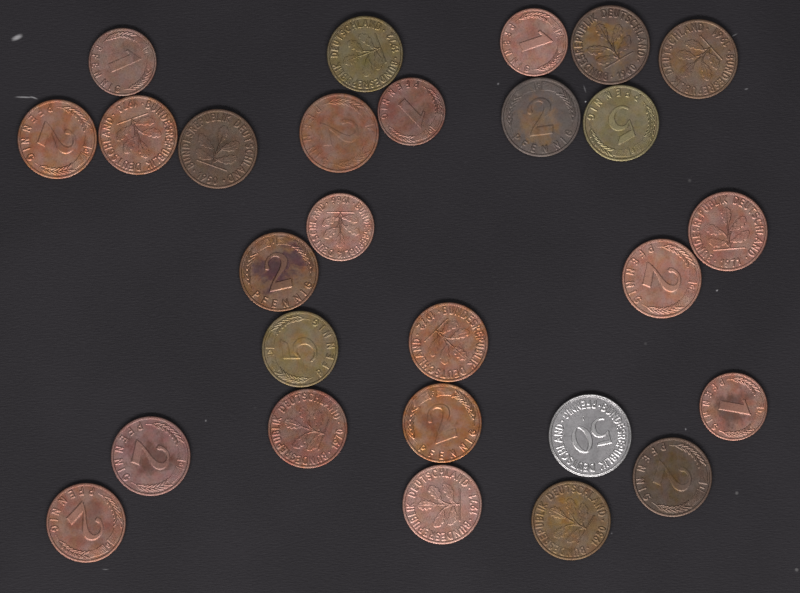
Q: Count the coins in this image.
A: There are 27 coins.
